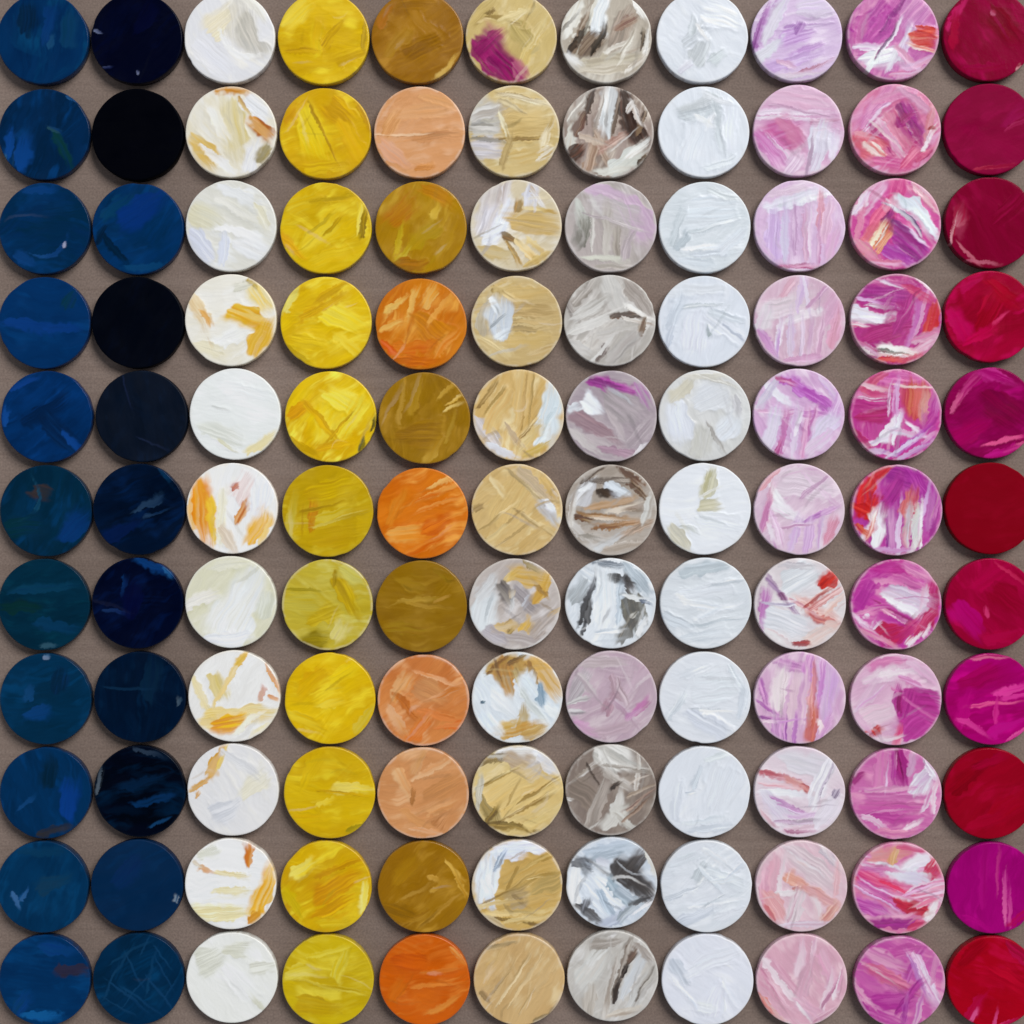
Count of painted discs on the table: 121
